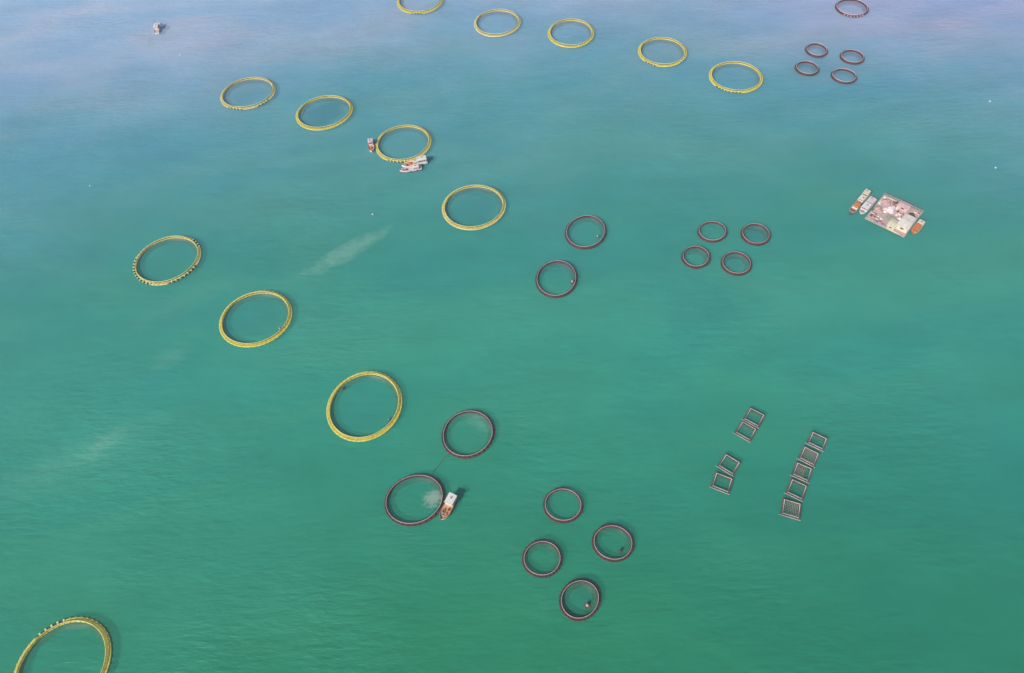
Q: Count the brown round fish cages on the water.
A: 17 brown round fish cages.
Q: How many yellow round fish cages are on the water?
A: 13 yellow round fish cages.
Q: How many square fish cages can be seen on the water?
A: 9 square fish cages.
